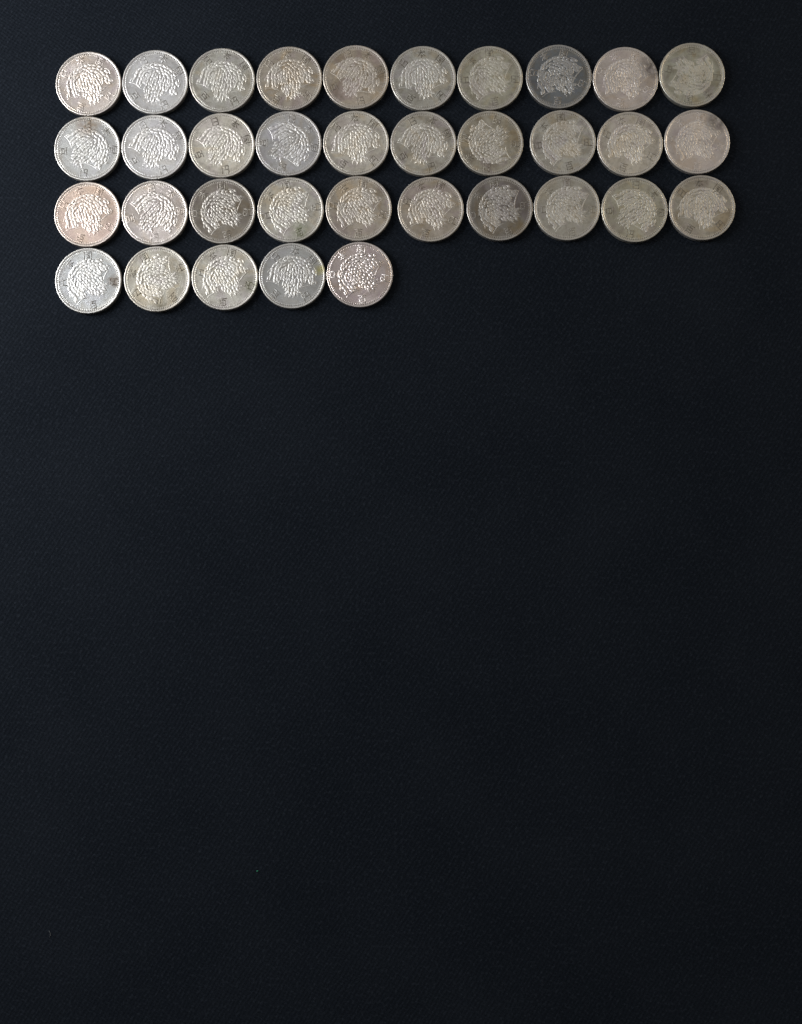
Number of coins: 35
